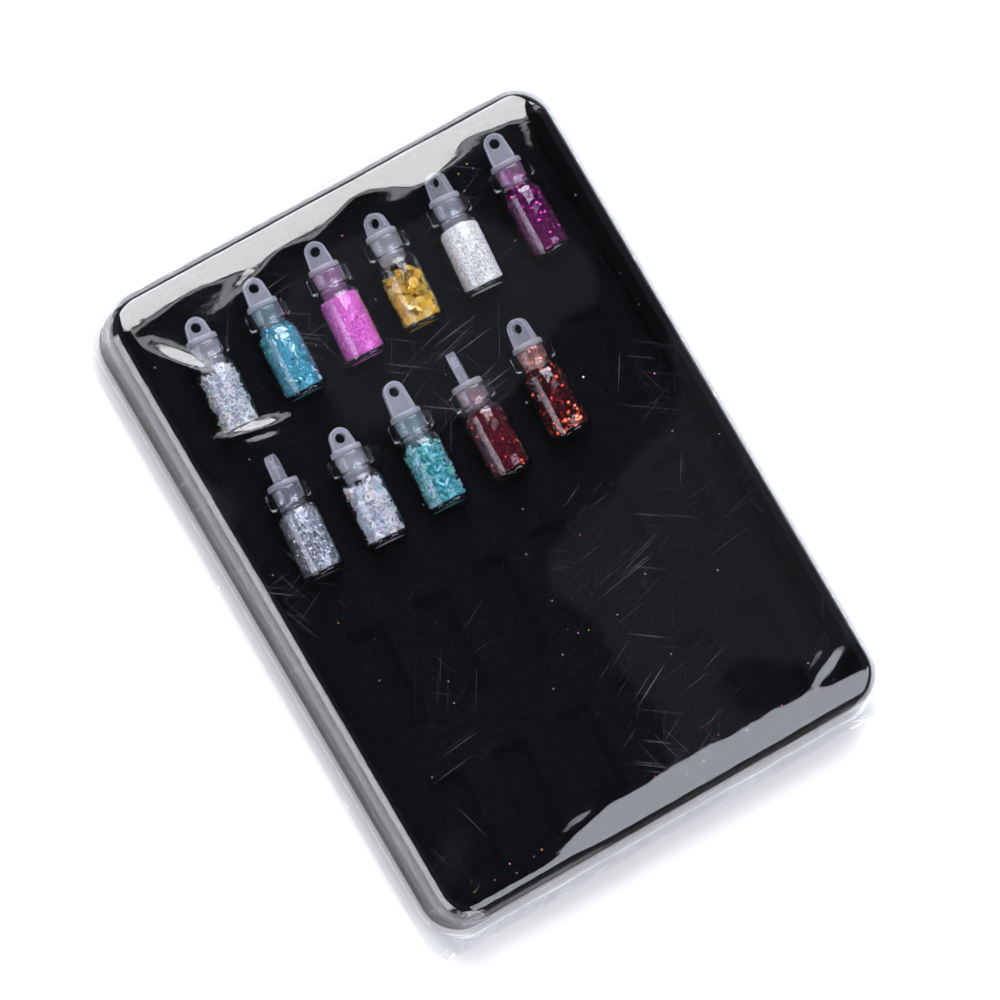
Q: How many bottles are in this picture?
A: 11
